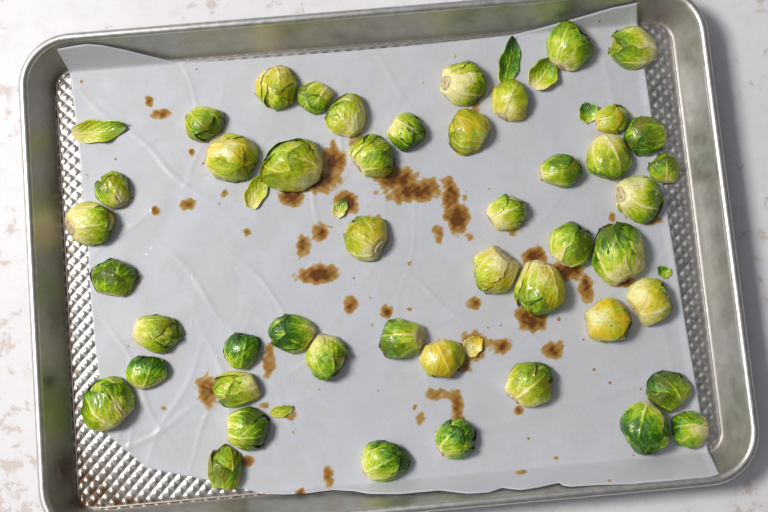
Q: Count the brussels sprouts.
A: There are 47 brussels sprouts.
